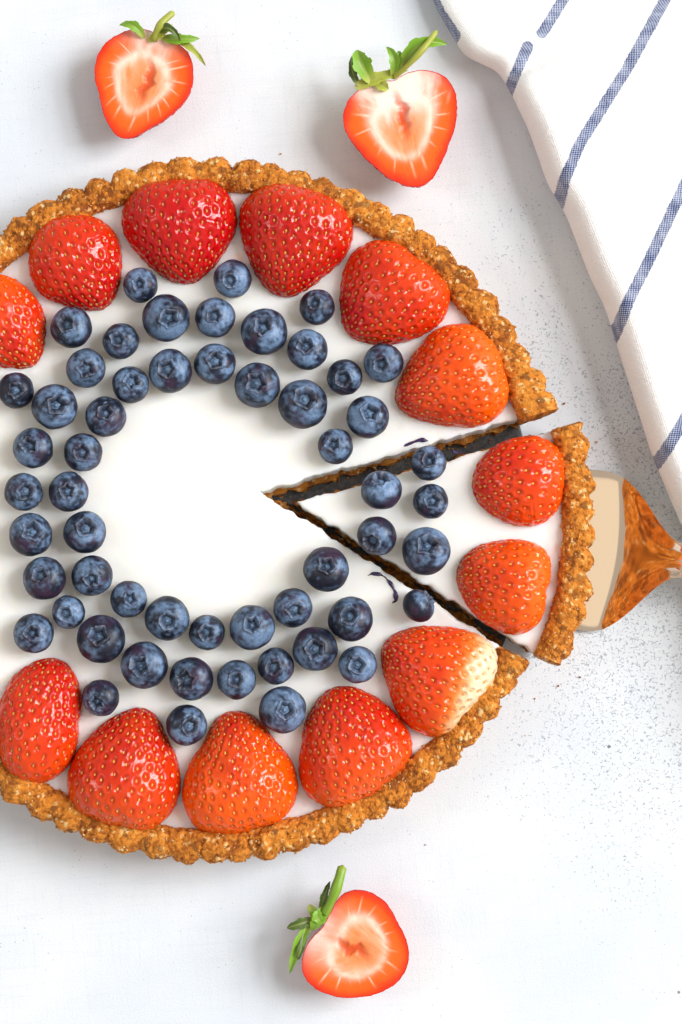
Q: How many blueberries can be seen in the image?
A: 55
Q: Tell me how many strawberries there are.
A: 16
